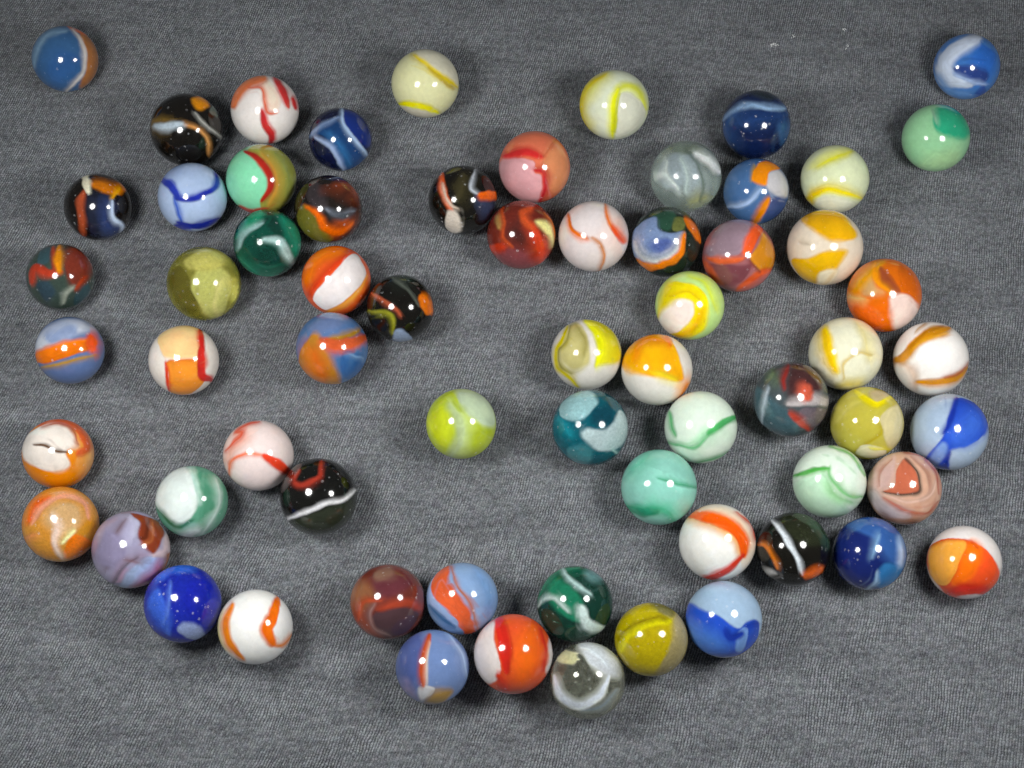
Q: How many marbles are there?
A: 66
